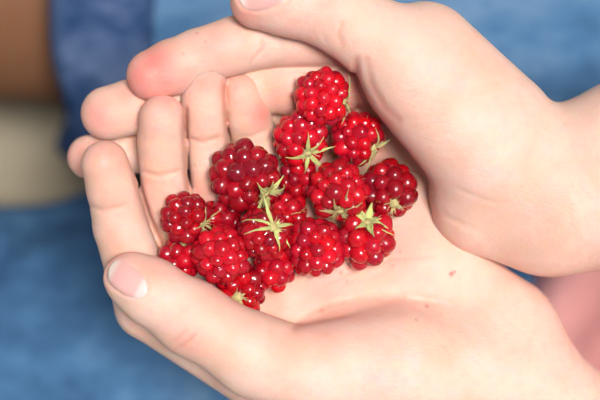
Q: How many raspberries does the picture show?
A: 17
